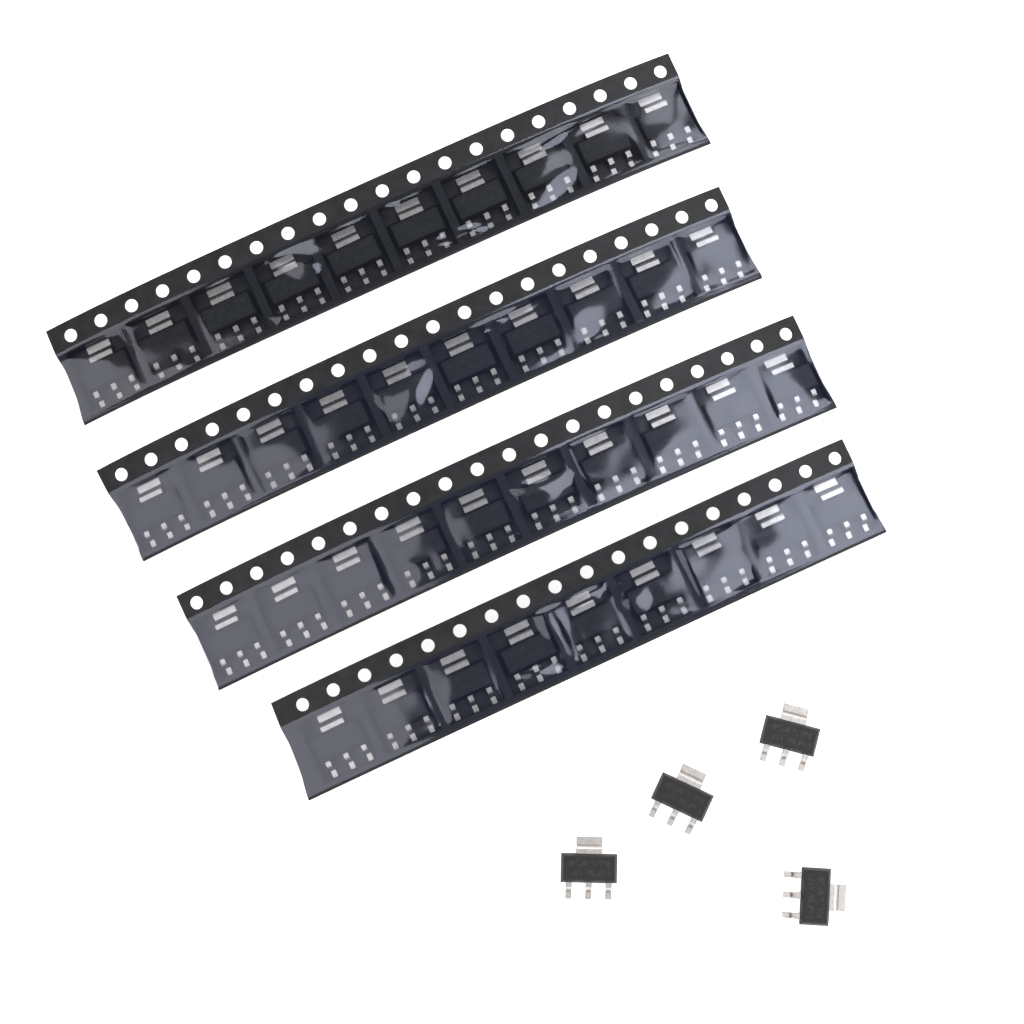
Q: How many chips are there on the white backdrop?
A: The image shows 43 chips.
